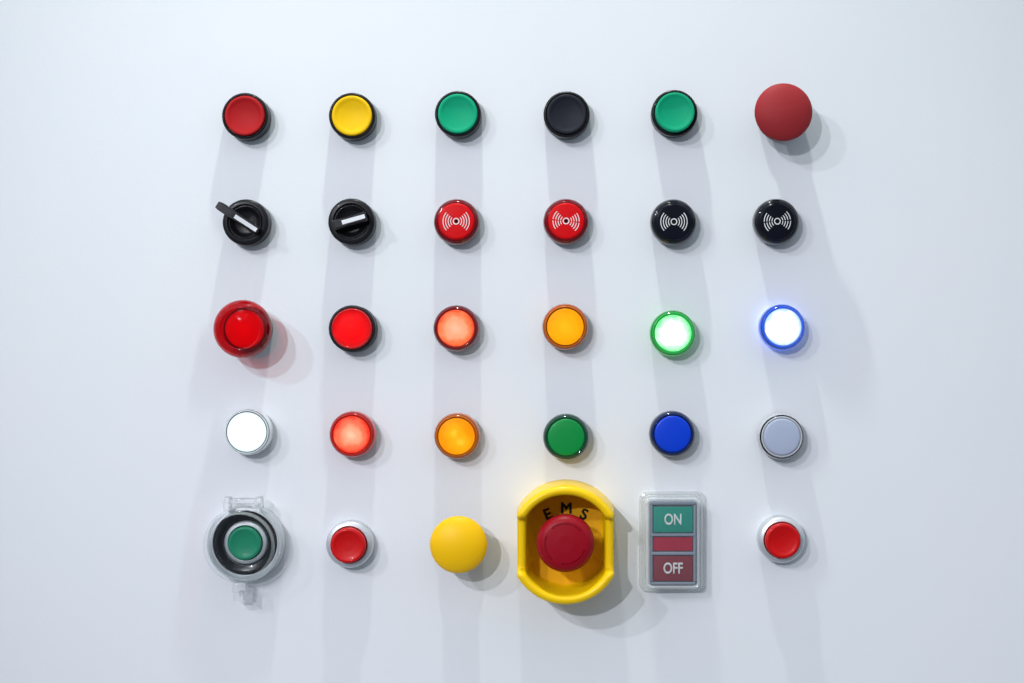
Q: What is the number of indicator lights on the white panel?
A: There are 12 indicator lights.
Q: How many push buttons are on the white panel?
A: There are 11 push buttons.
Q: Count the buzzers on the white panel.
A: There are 4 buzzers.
